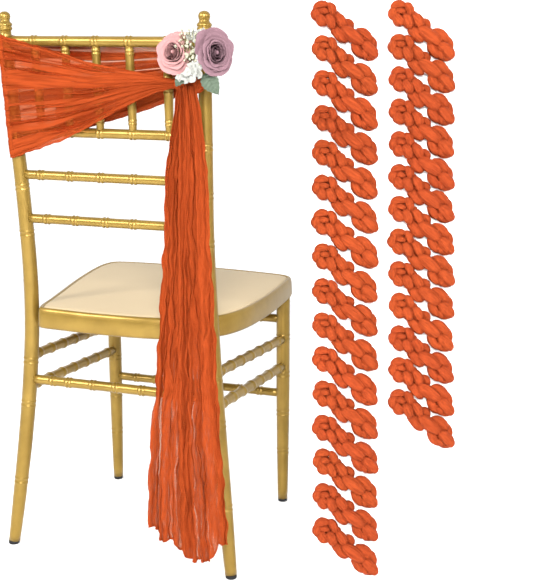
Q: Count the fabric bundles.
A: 29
